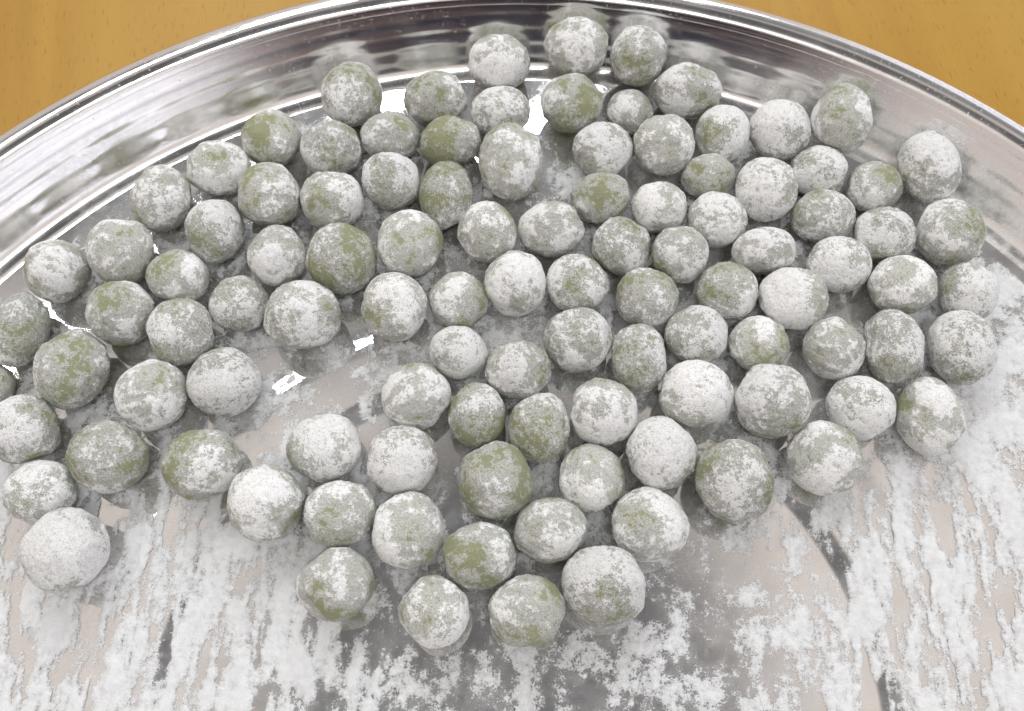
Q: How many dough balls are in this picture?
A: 106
